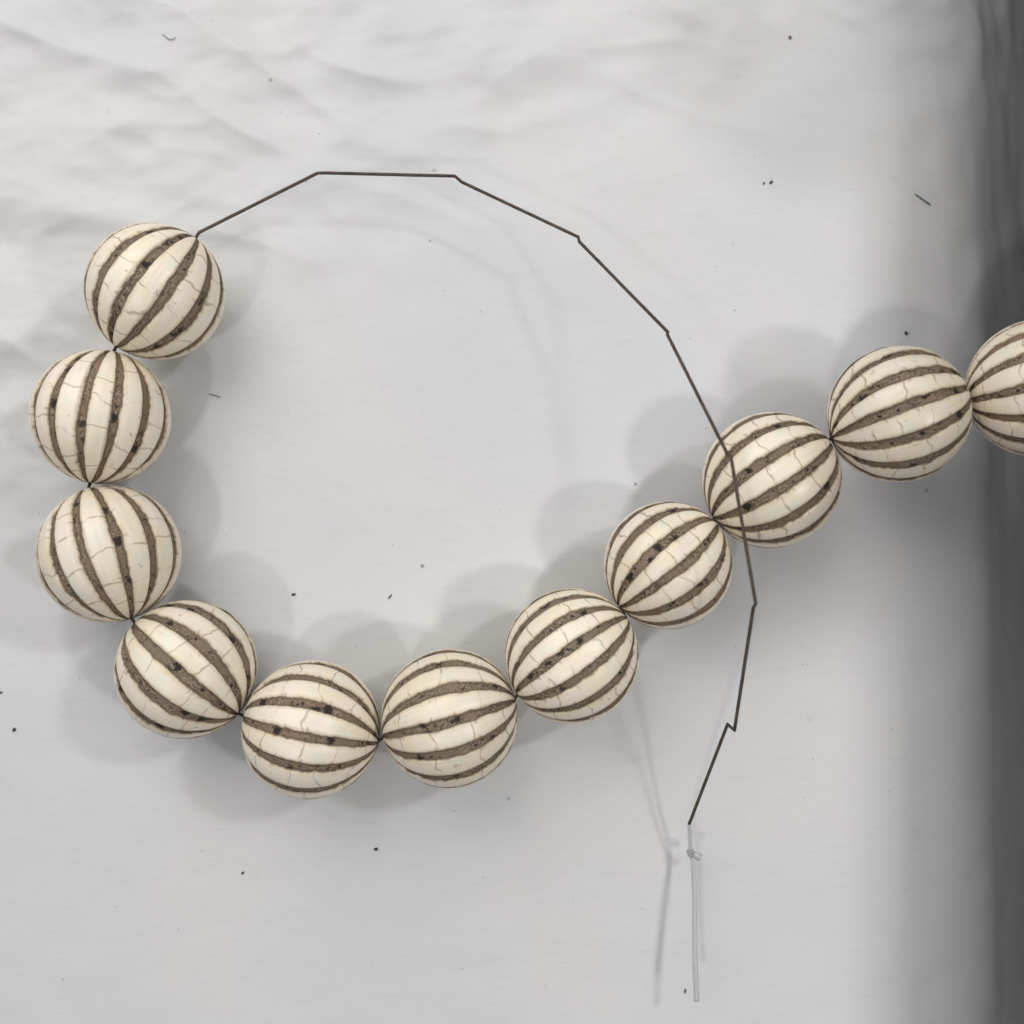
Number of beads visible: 11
